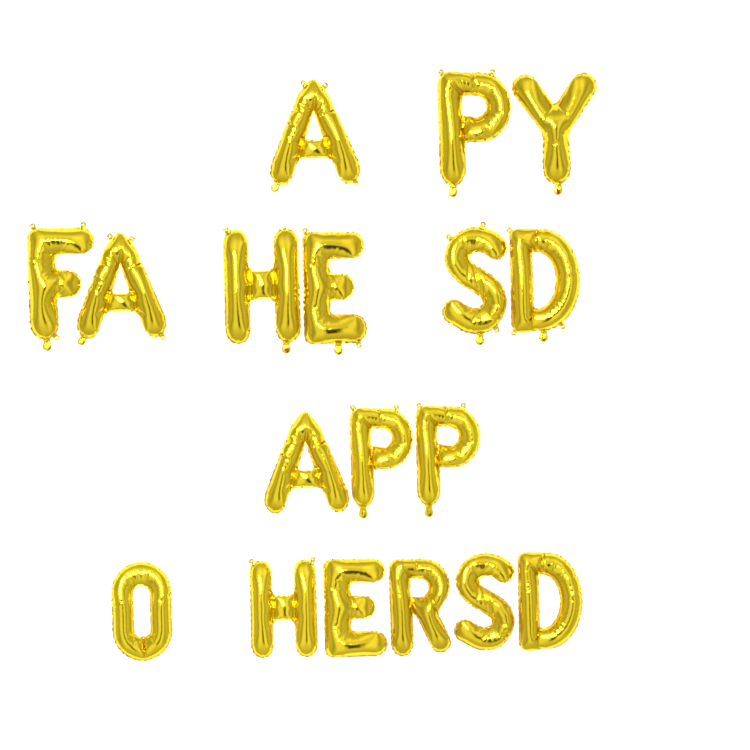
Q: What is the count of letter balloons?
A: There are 18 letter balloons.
